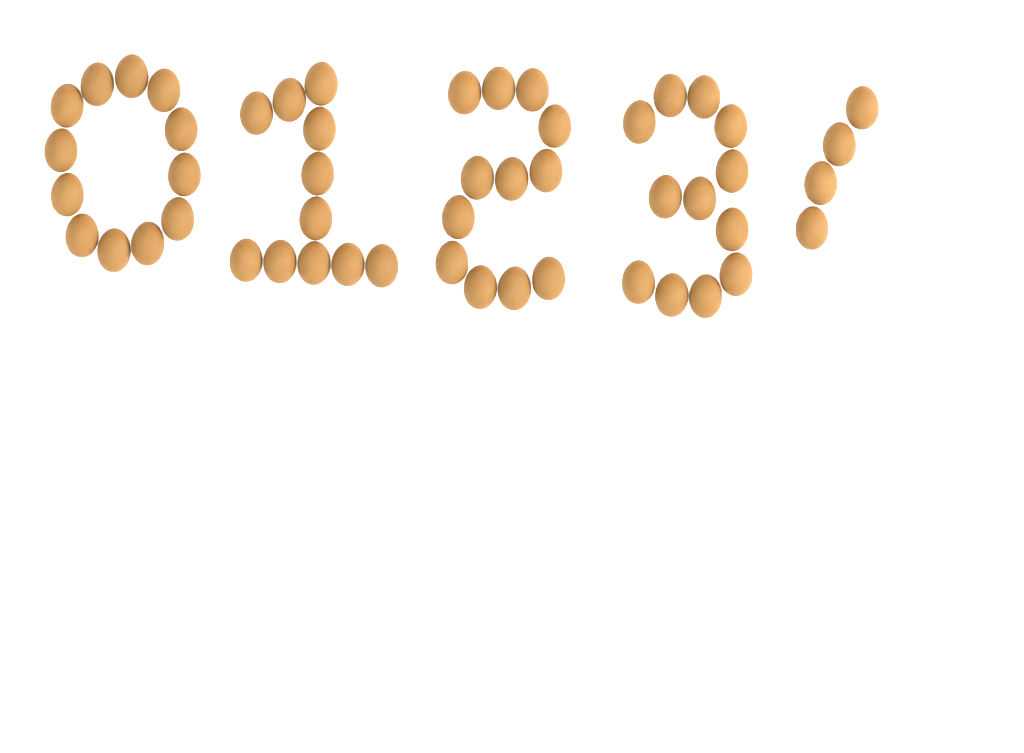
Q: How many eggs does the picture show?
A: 51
